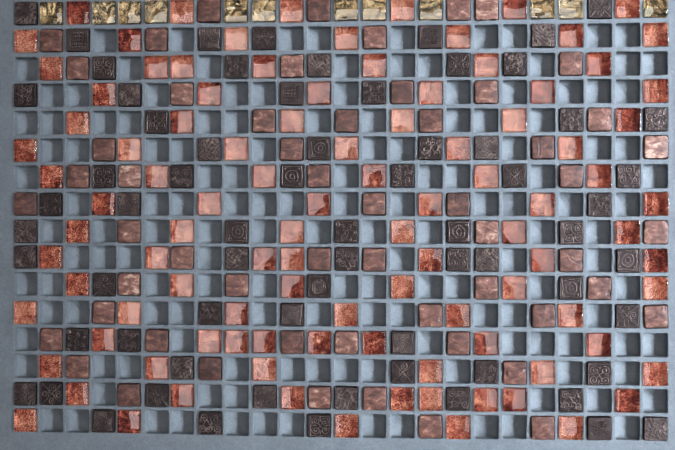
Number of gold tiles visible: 12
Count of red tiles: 102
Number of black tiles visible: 68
